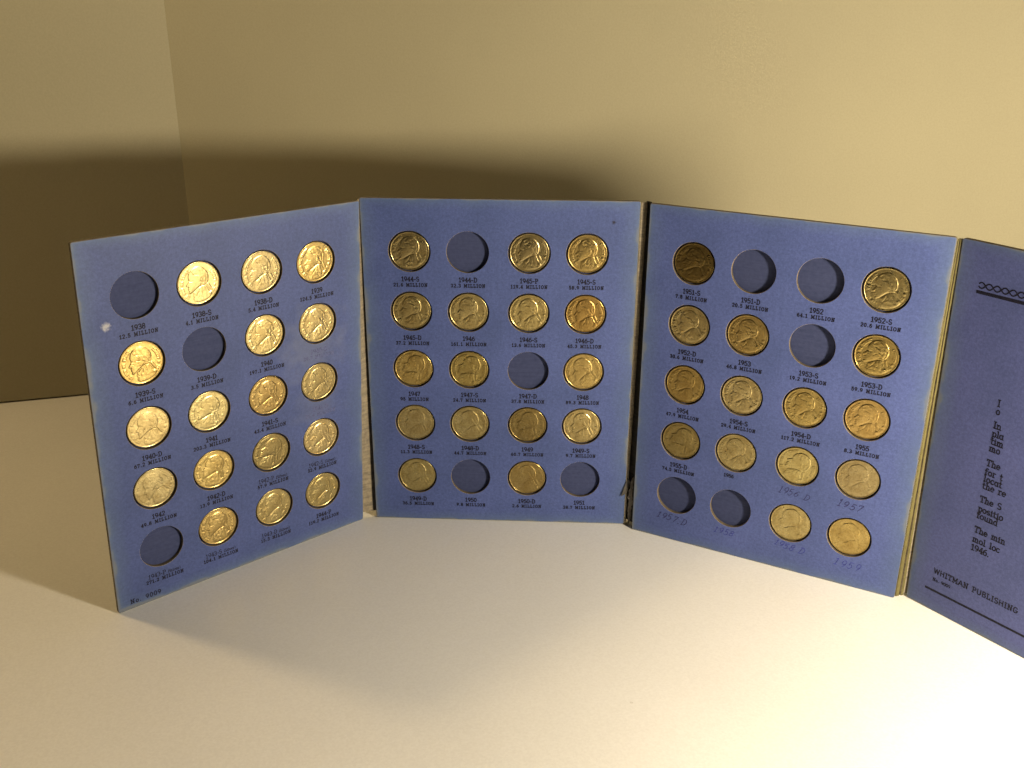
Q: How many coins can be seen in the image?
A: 48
